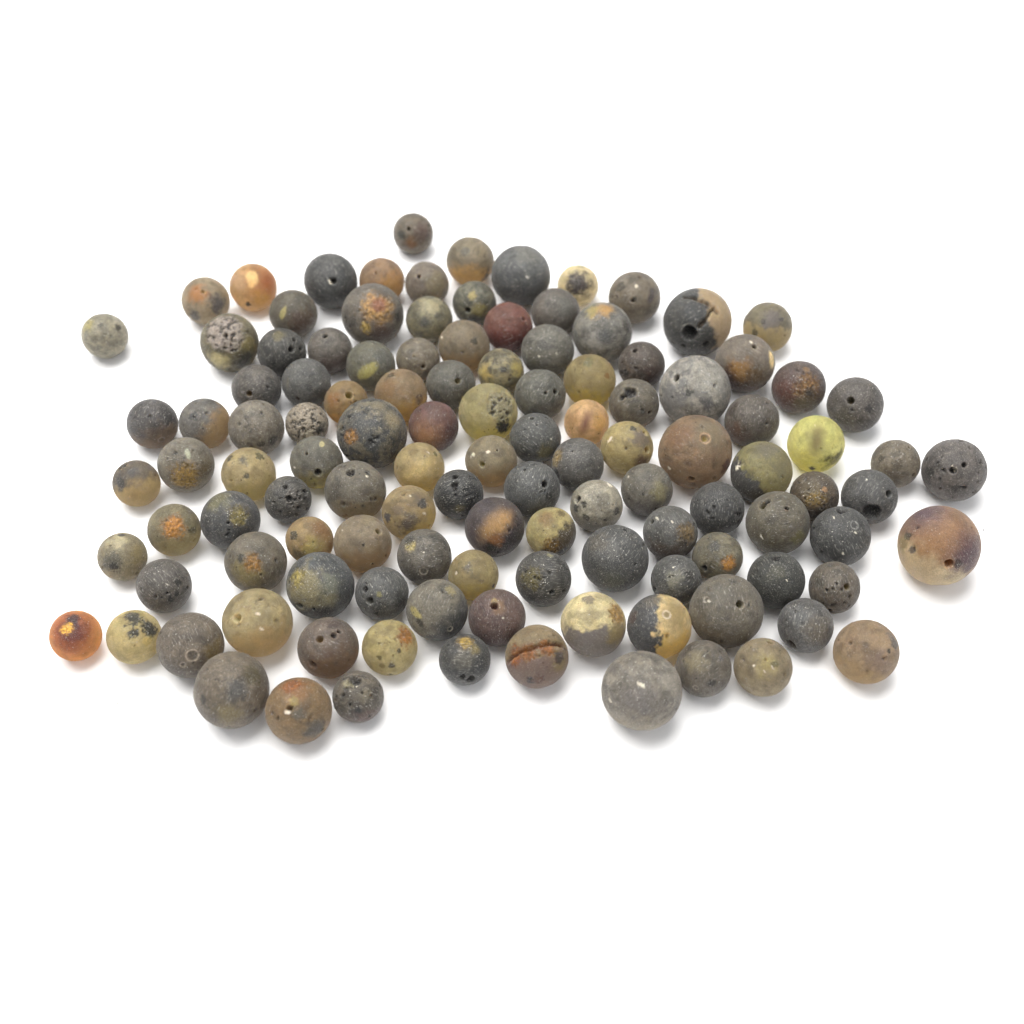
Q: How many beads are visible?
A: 118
